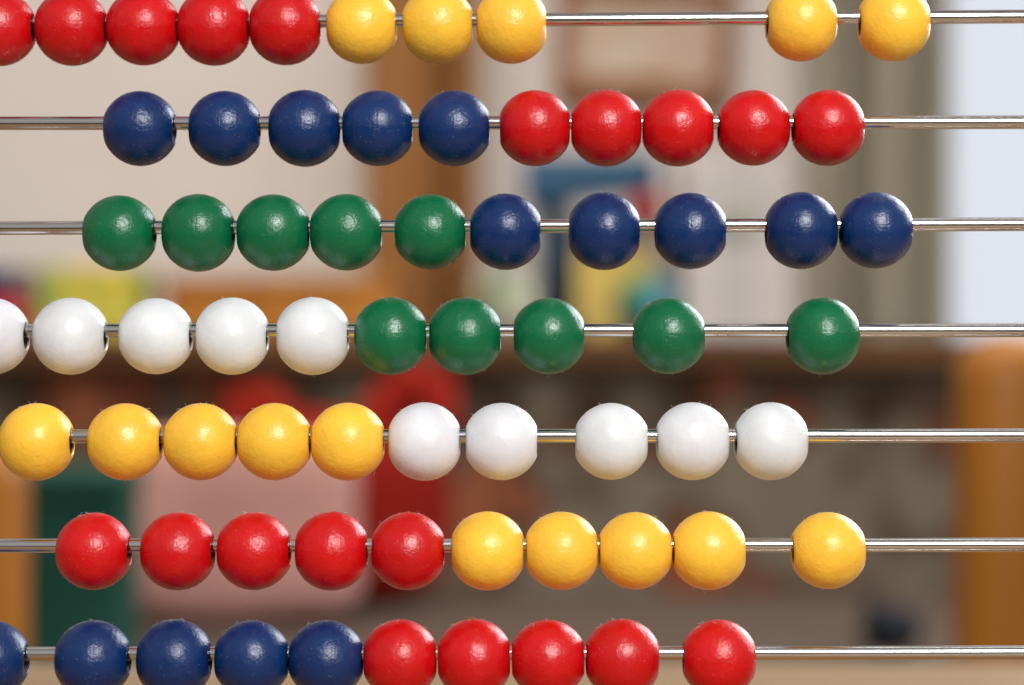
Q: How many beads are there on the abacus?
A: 70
